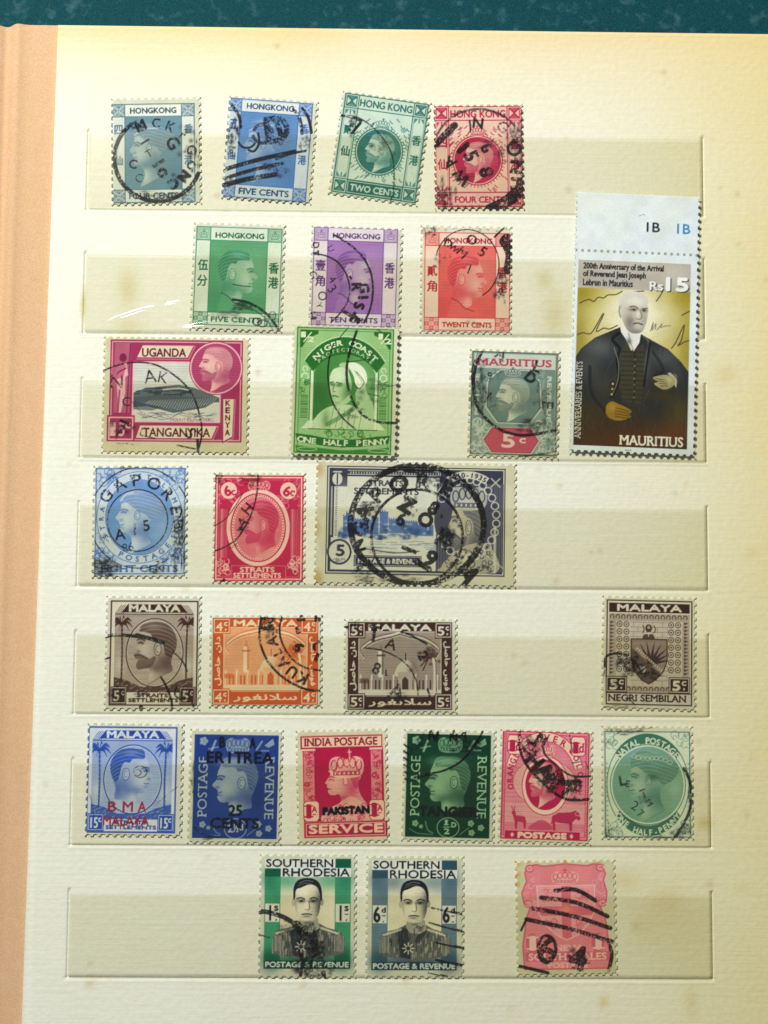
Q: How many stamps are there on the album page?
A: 27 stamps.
